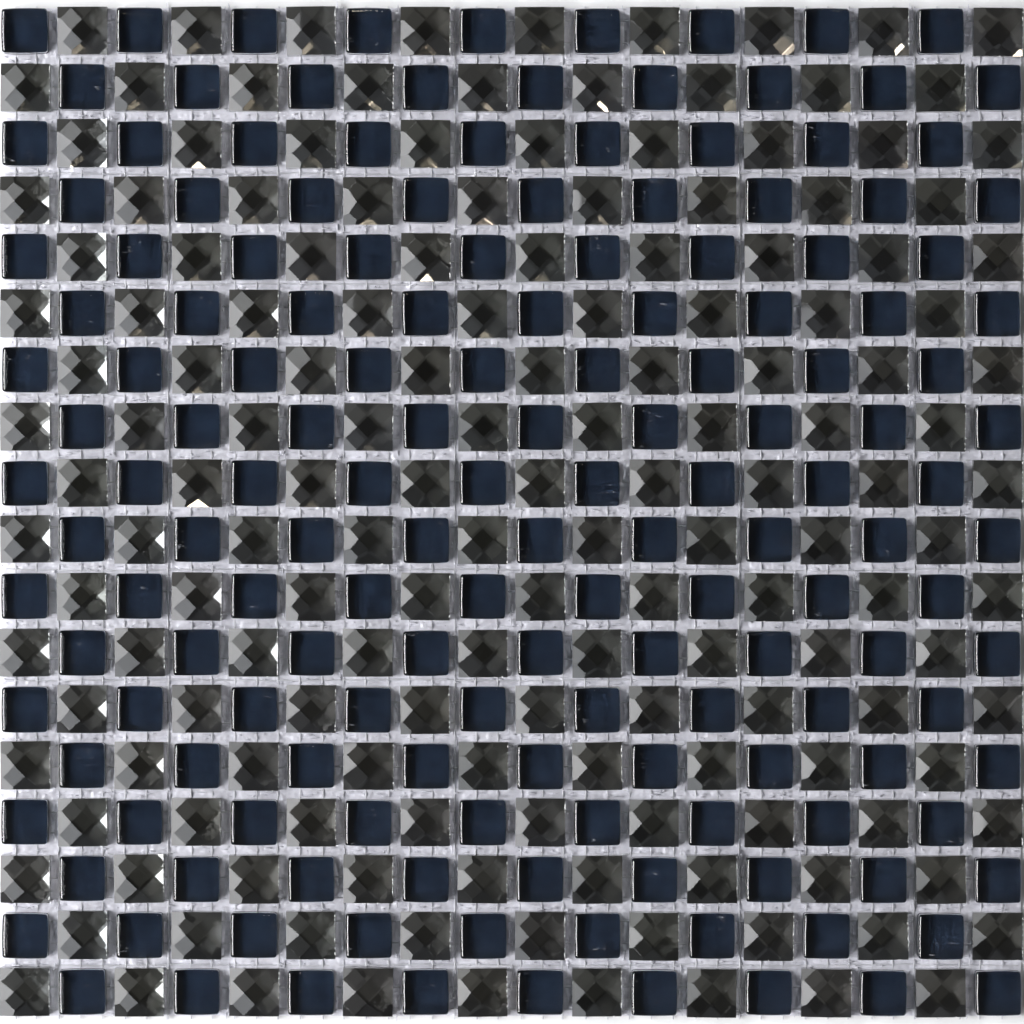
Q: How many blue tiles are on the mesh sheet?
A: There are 162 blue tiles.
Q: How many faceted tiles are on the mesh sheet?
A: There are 162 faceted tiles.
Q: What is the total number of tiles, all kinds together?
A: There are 324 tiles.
